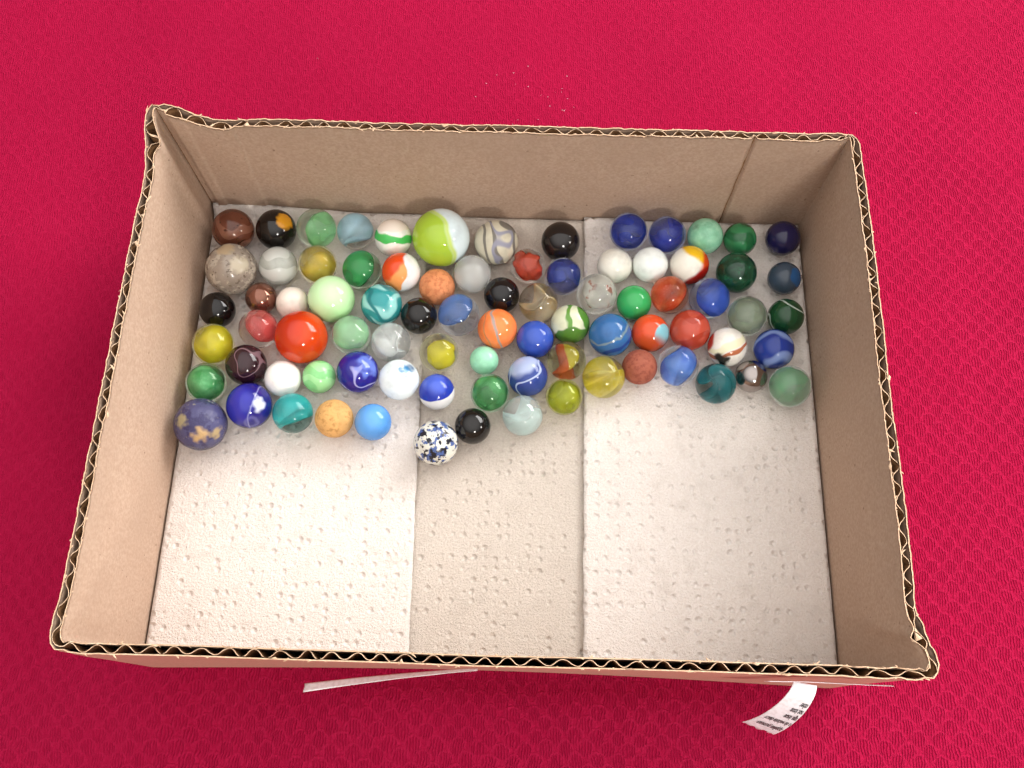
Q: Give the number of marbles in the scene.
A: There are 82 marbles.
